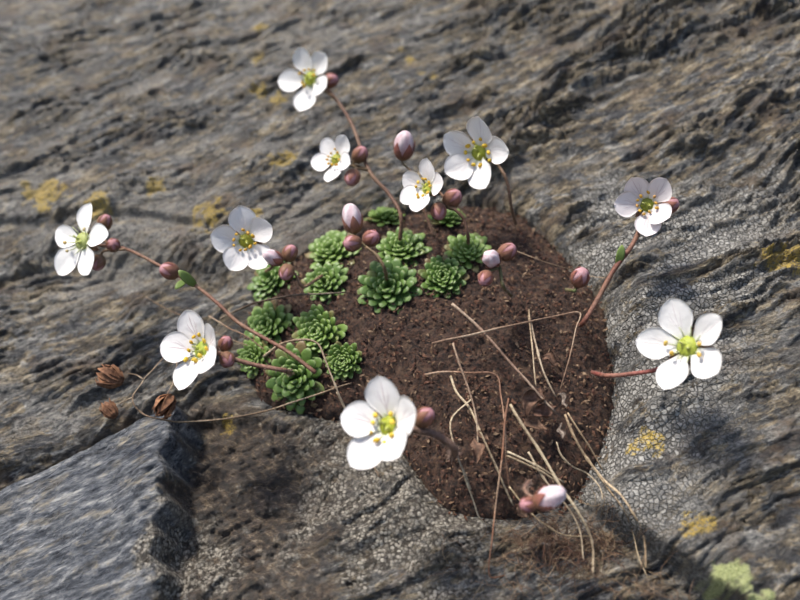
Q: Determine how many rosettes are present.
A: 14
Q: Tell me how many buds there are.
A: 26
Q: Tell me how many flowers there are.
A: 10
